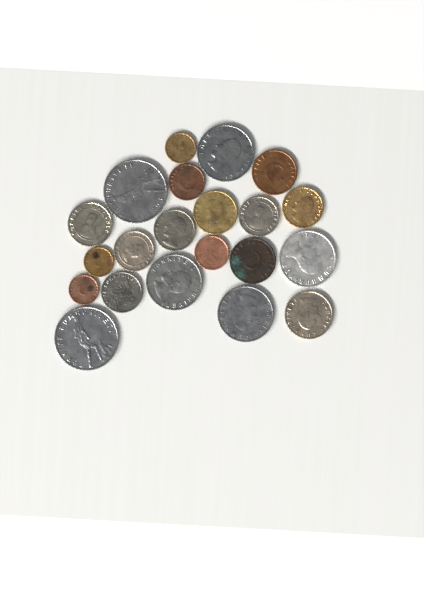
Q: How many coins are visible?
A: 21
